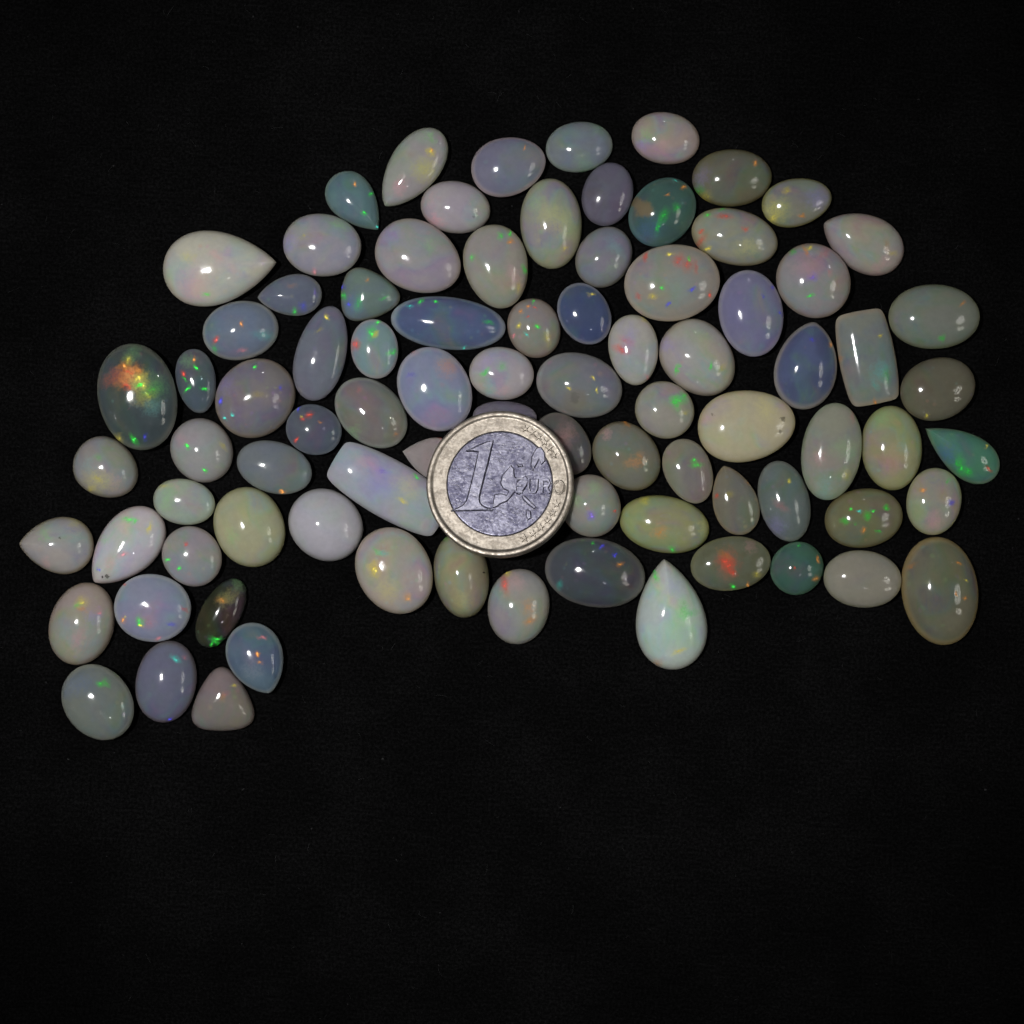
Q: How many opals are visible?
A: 85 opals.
